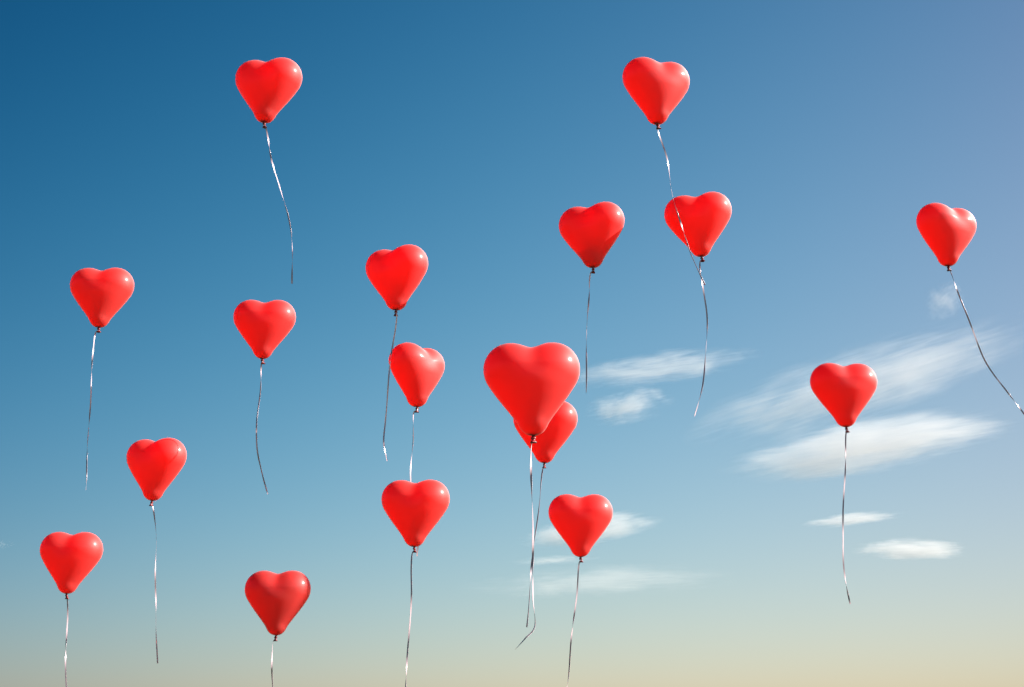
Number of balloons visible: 17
